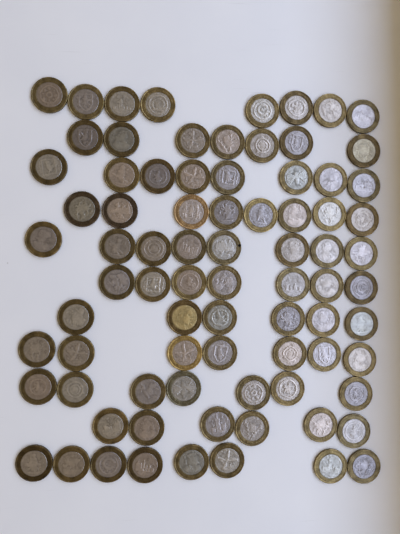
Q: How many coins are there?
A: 80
